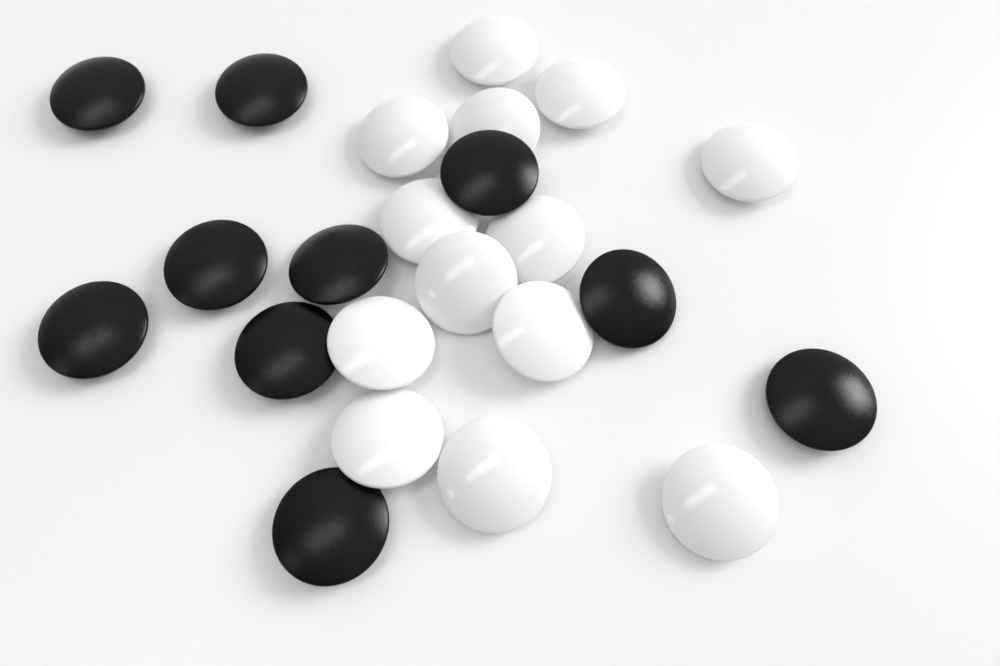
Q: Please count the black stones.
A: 10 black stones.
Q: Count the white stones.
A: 13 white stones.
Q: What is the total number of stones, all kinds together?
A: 23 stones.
